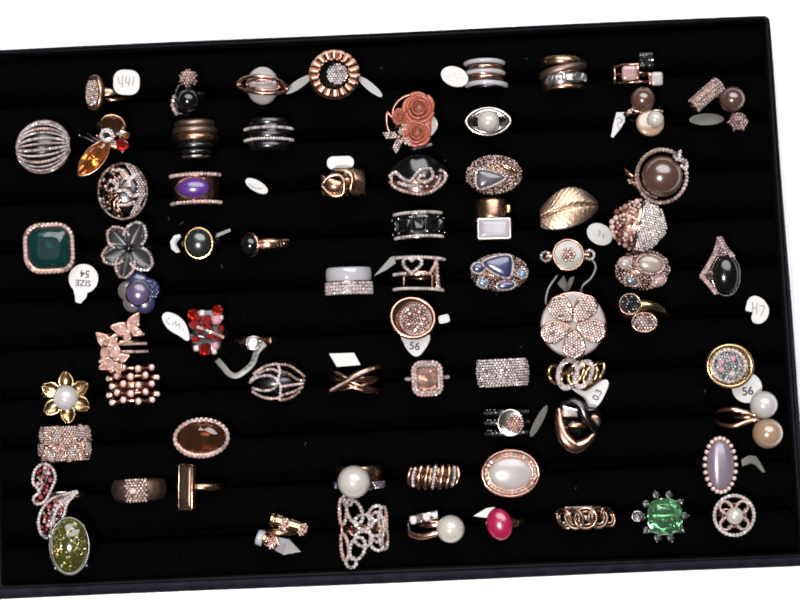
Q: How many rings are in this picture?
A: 70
